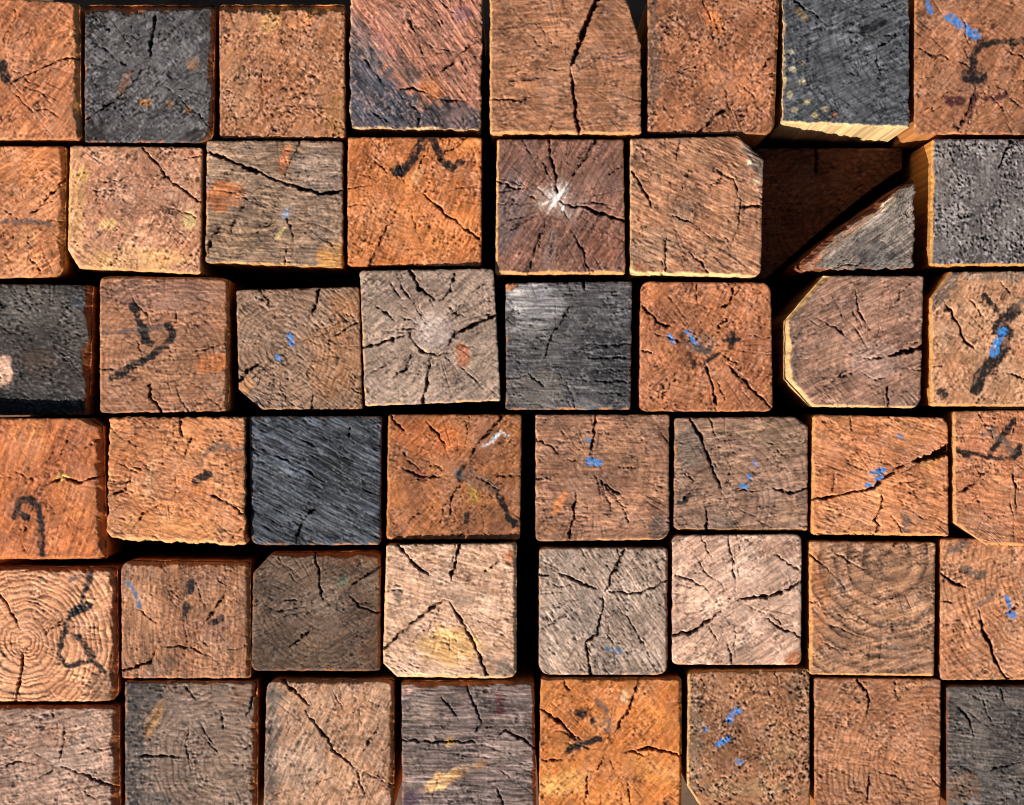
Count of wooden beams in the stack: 49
